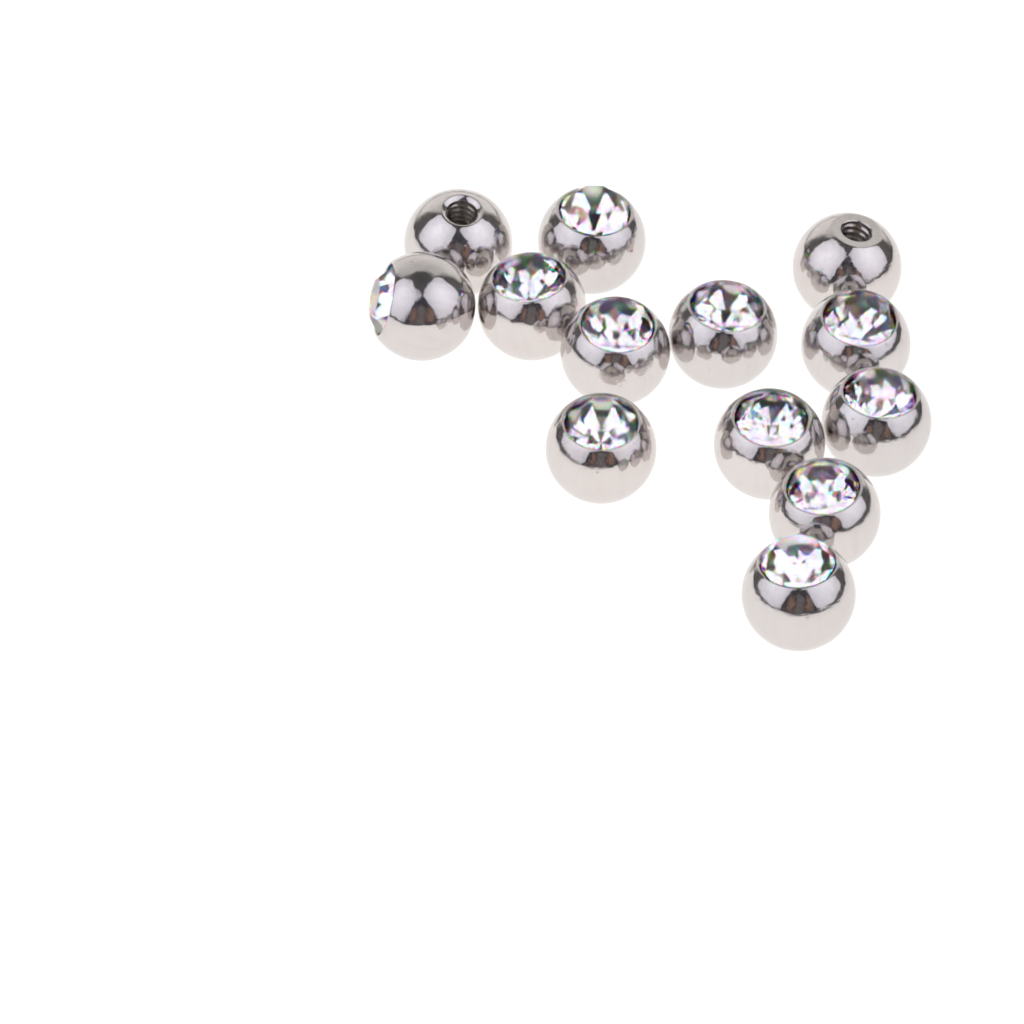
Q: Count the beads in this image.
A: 13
